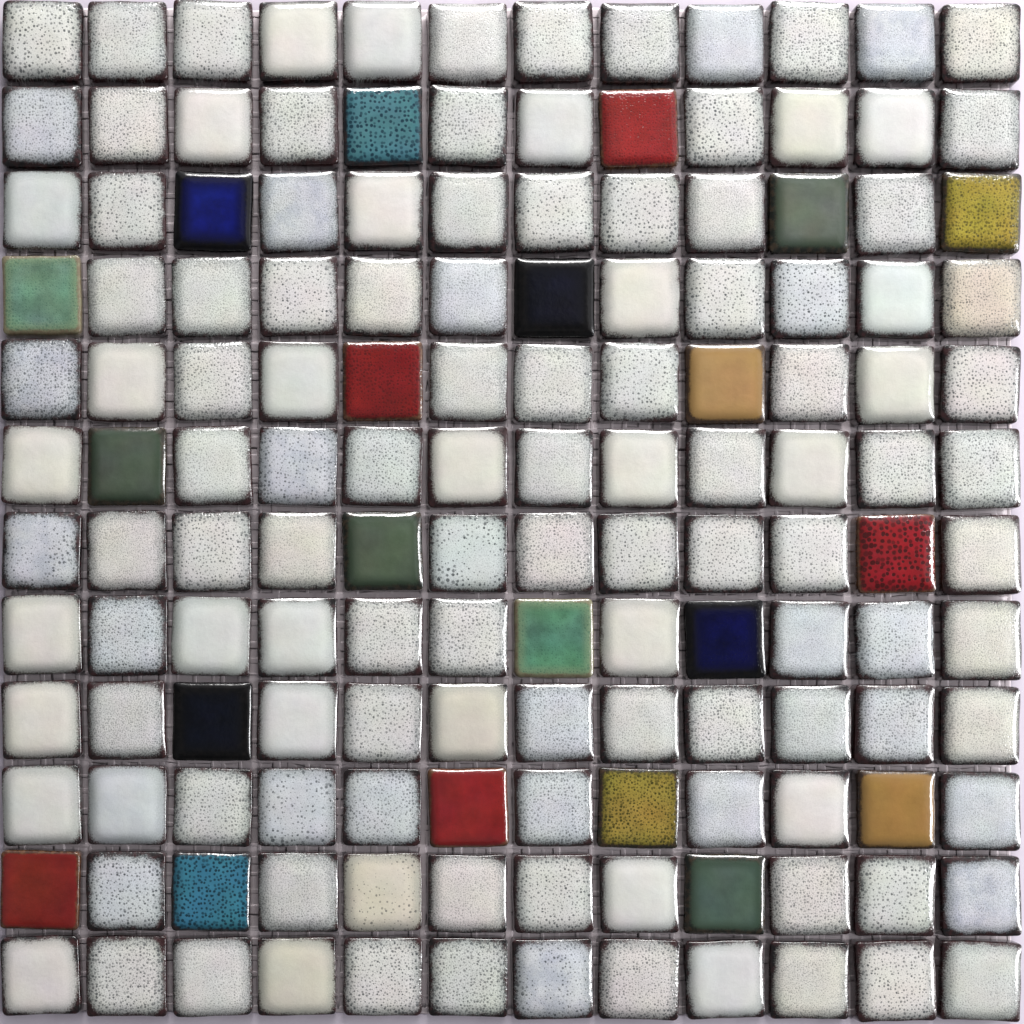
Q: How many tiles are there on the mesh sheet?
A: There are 144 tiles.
